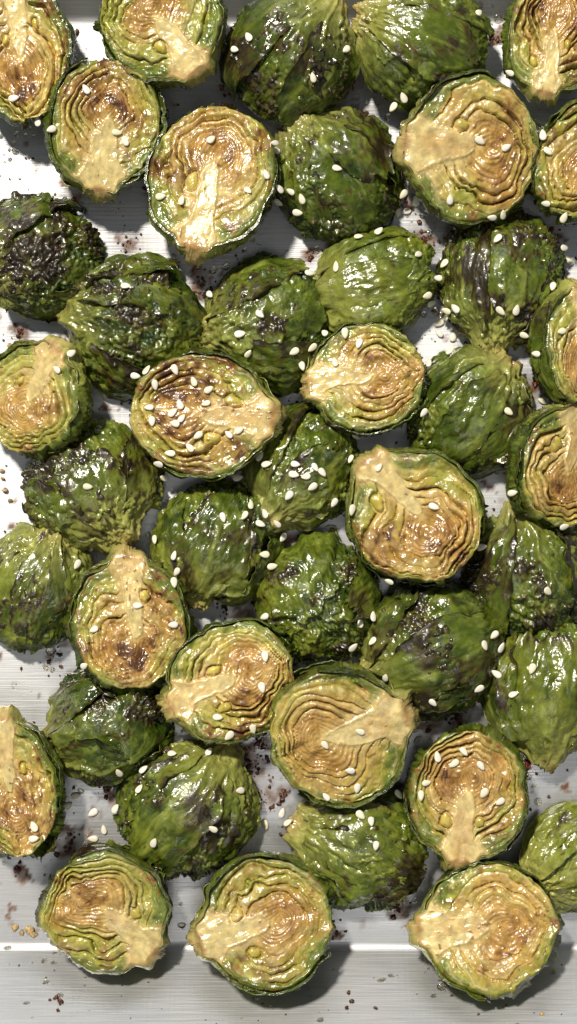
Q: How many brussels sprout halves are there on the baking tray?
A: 42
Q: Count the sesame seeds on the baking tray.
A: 200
